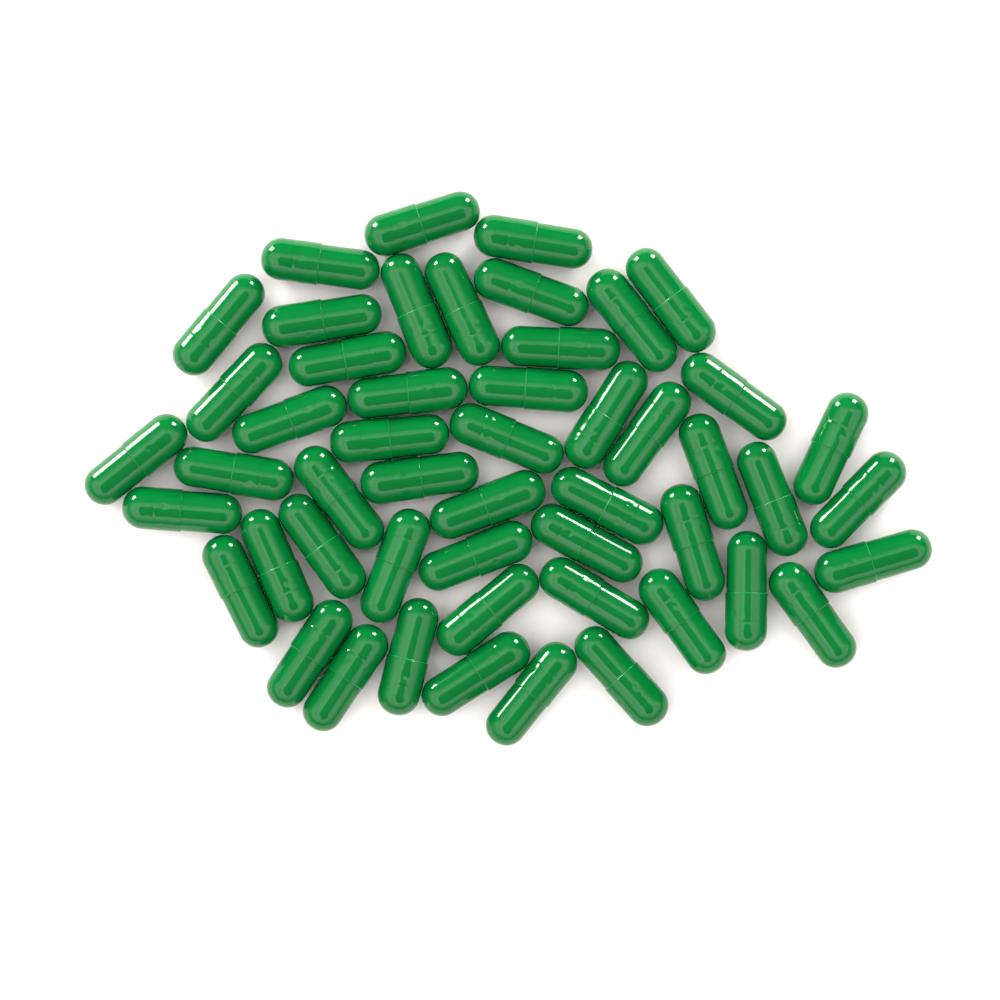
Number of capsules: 51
